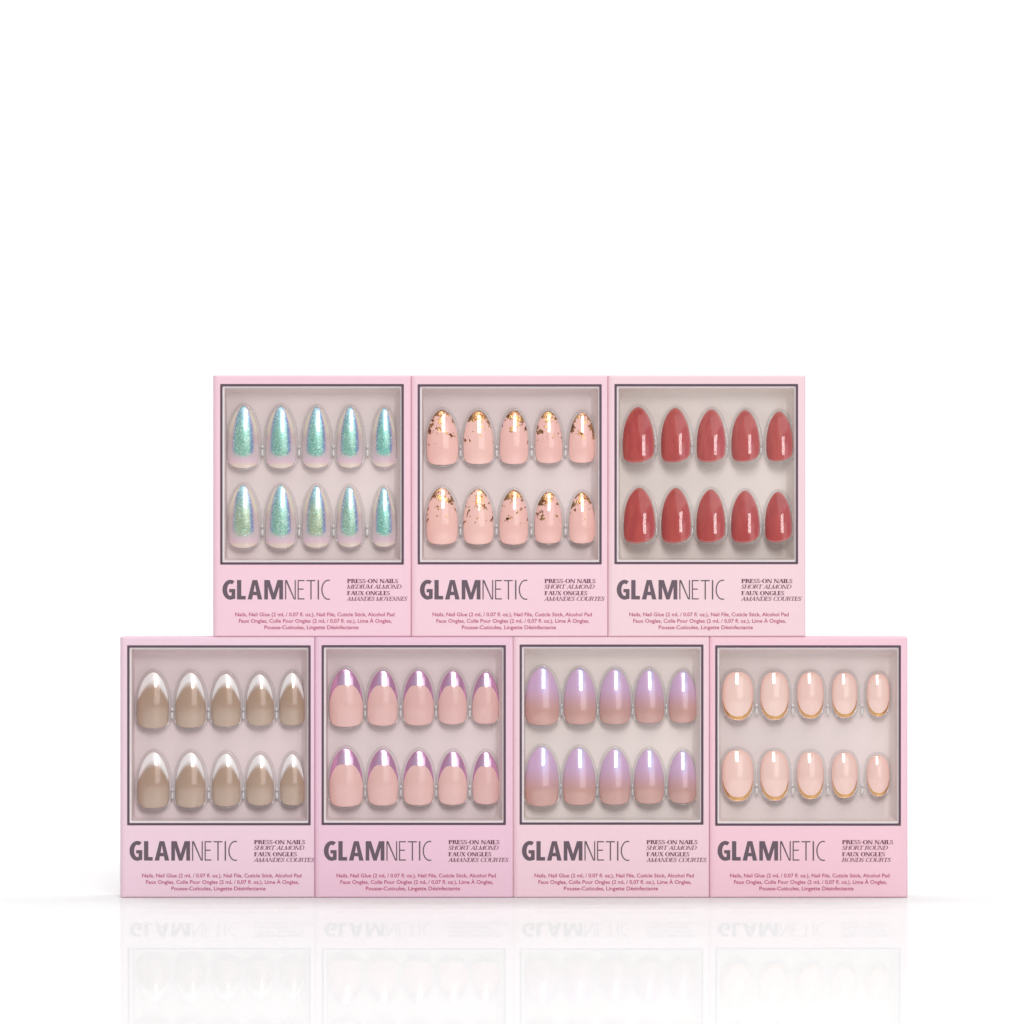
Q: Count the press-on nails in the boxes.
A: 70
